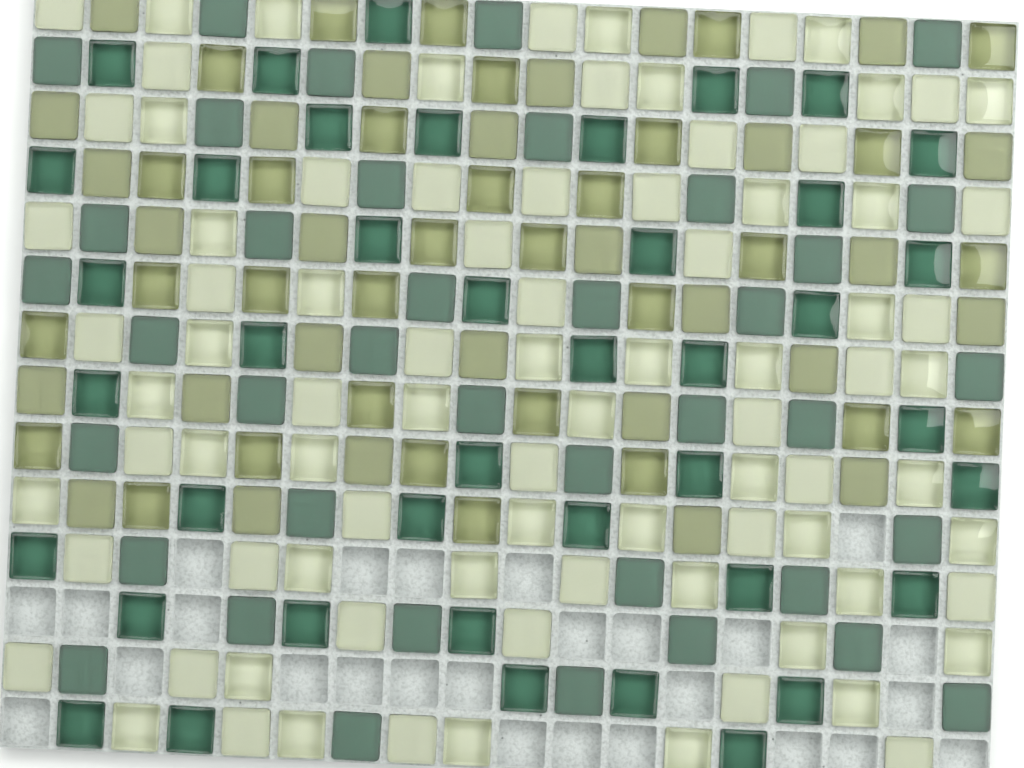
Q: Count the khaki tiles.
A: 60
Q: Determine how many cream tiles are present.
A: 85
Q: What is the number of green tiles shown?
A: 81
